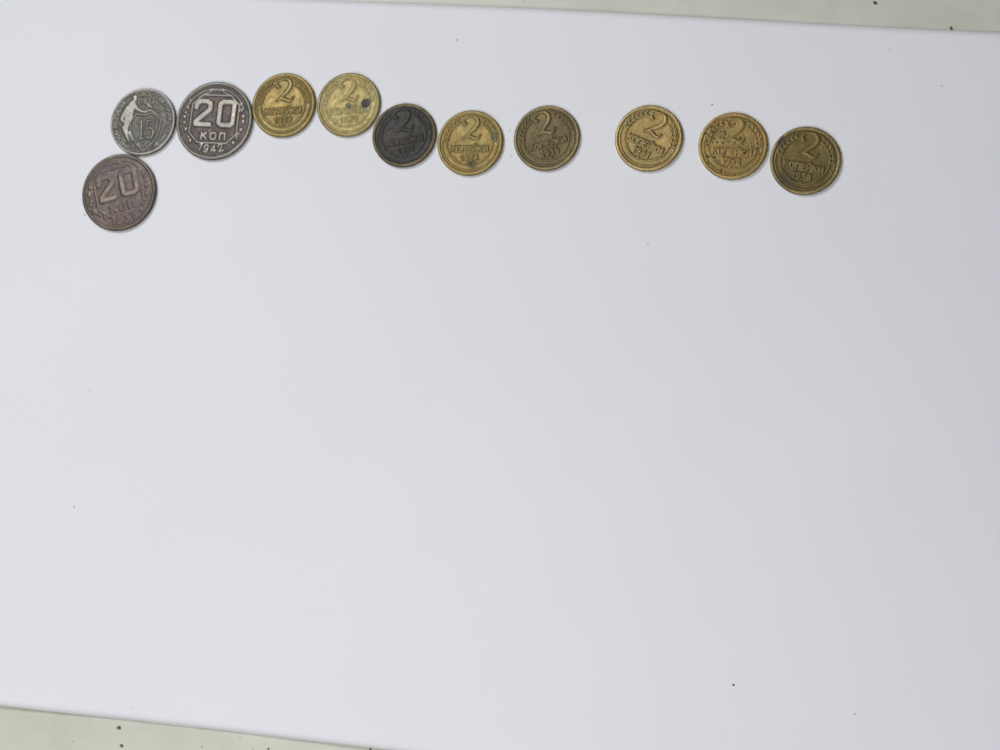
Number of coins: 11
